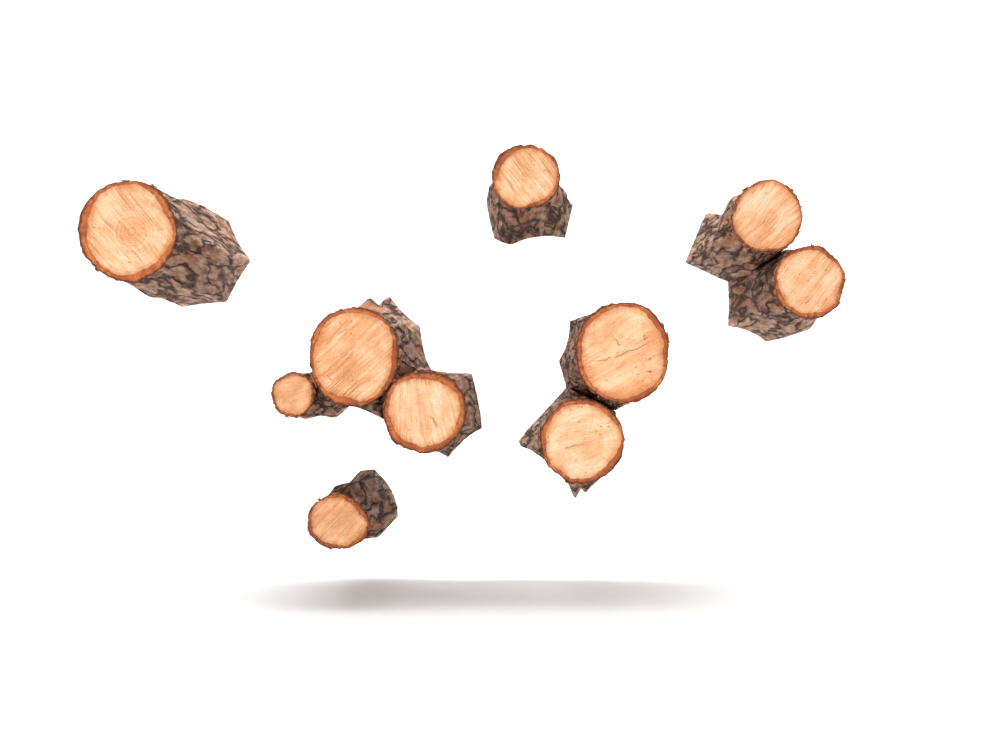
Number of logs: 10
